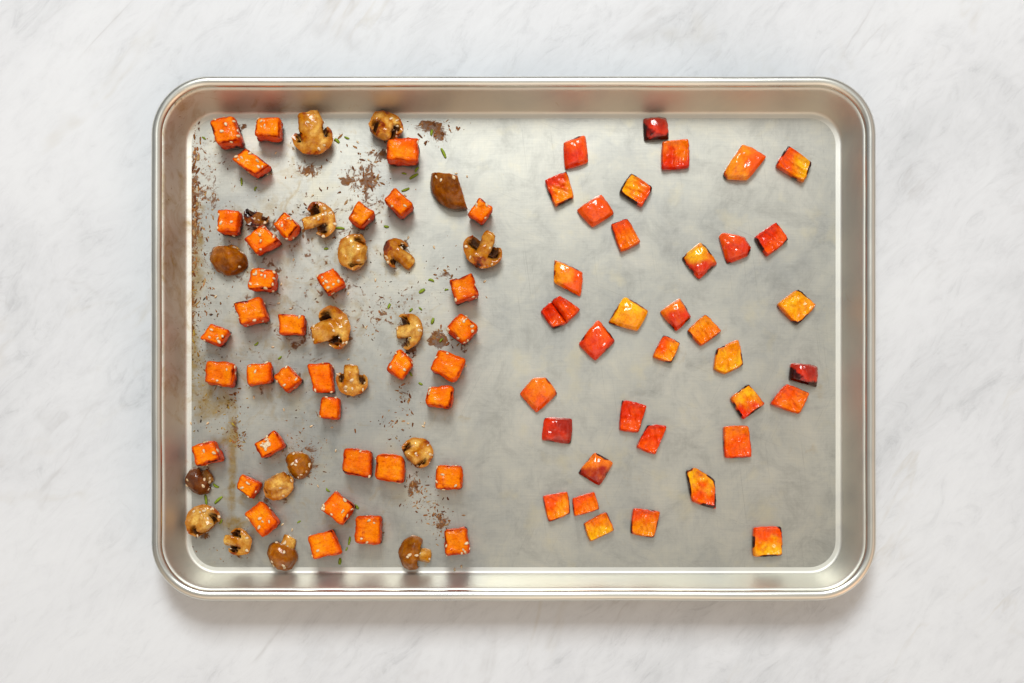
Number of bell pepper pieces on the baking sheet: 36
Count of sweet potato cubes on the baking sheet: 36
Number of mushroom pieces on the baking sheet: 20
